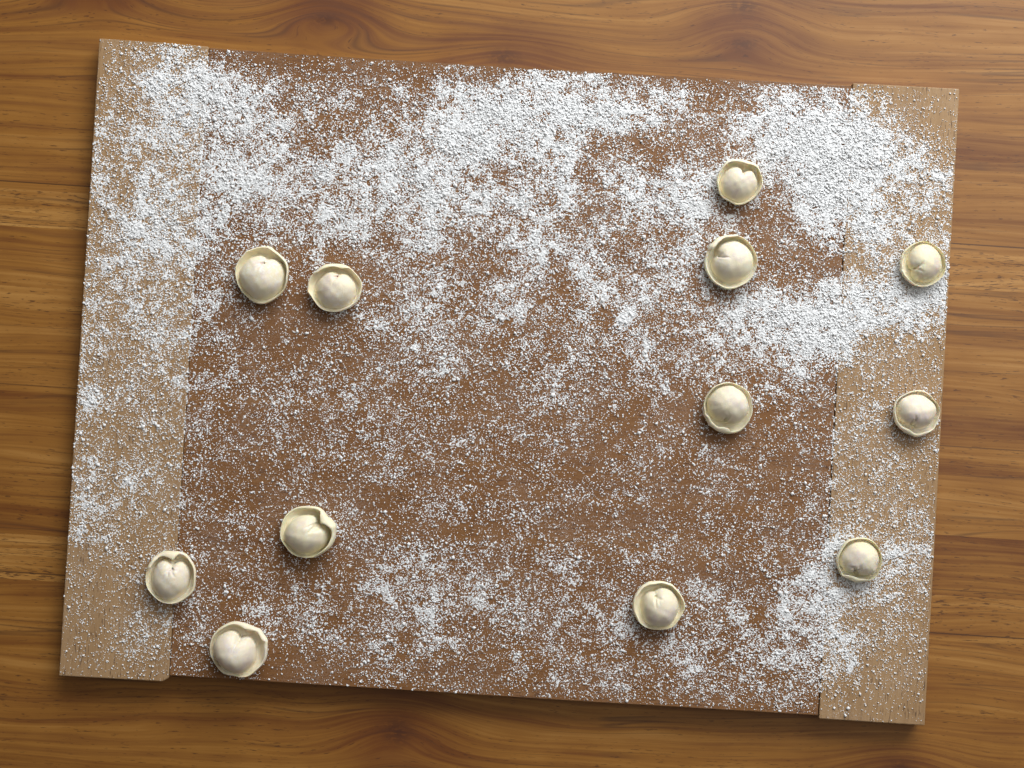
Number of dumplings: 12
